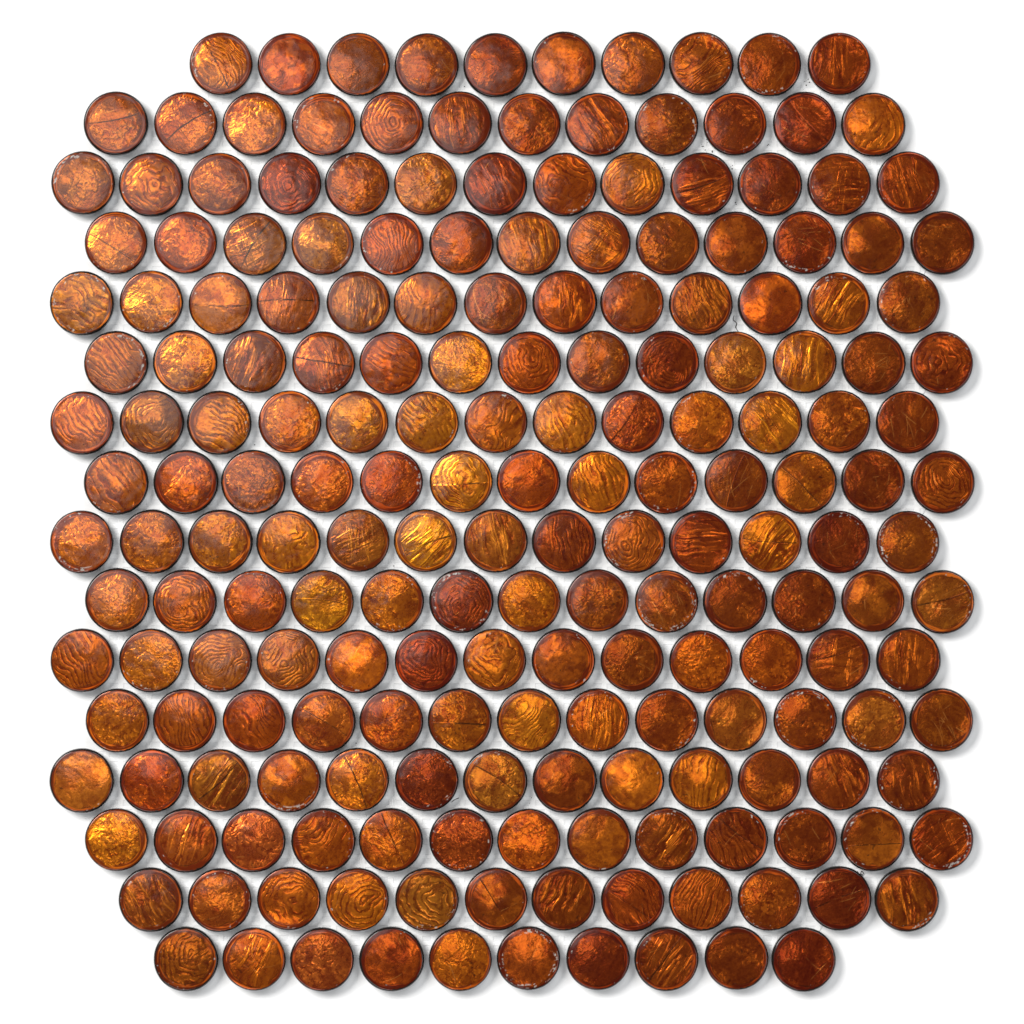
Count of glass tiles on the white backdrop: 200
